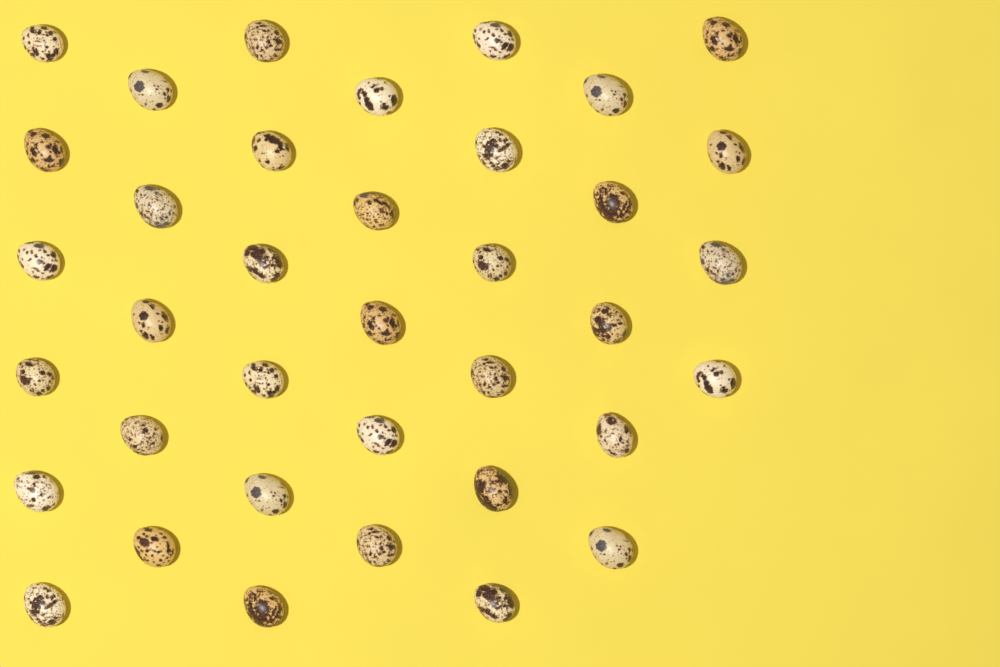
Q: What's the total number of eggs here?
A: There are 37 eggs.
